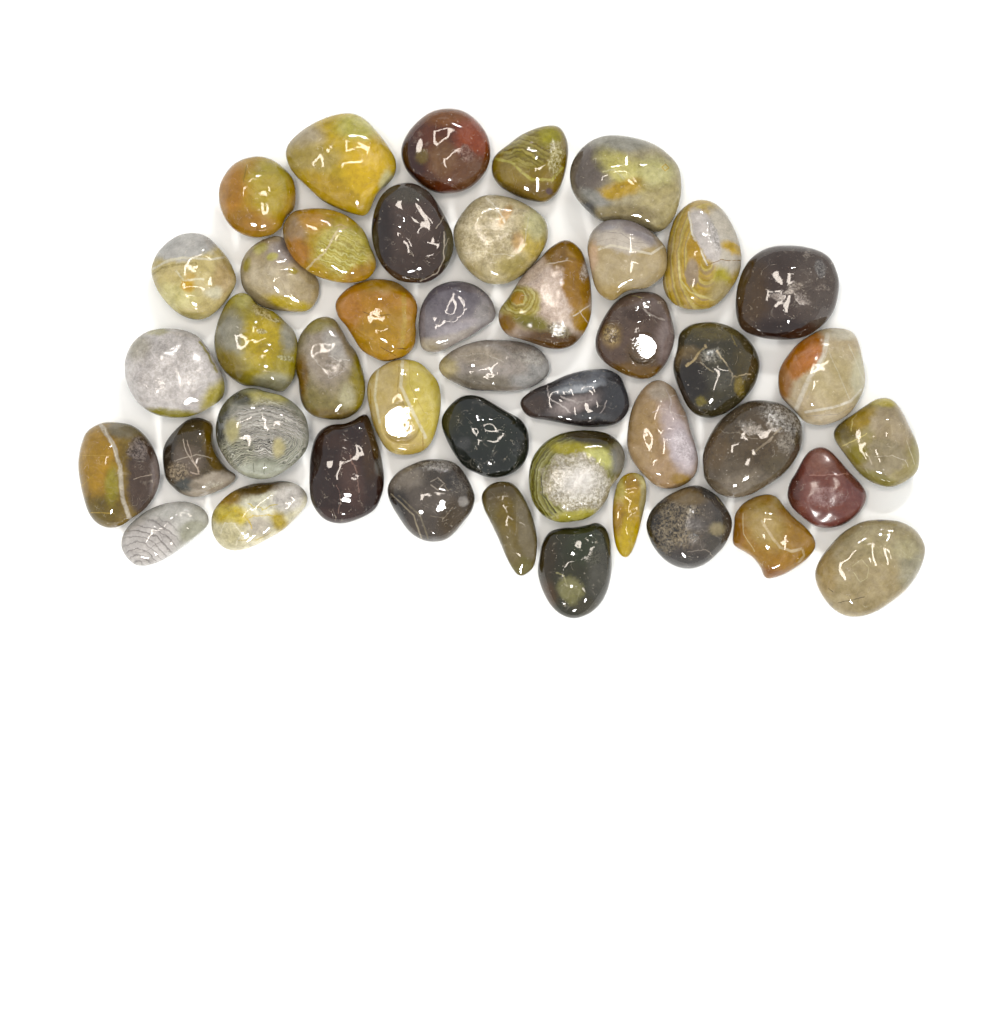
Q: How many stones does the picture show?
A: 44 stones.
